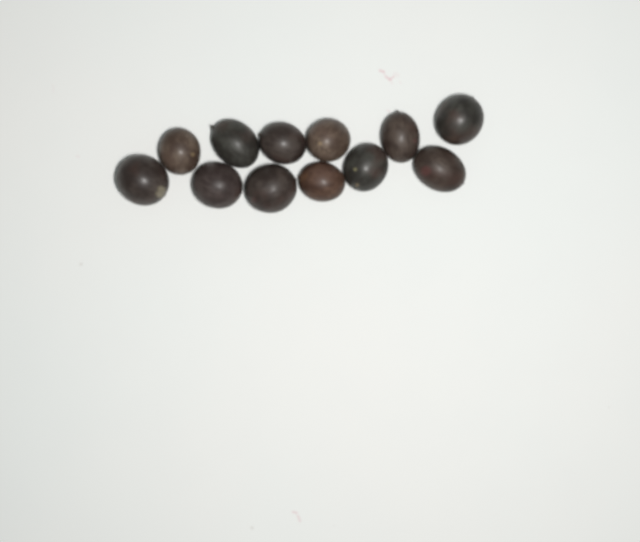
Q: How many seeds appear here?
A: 12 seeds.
